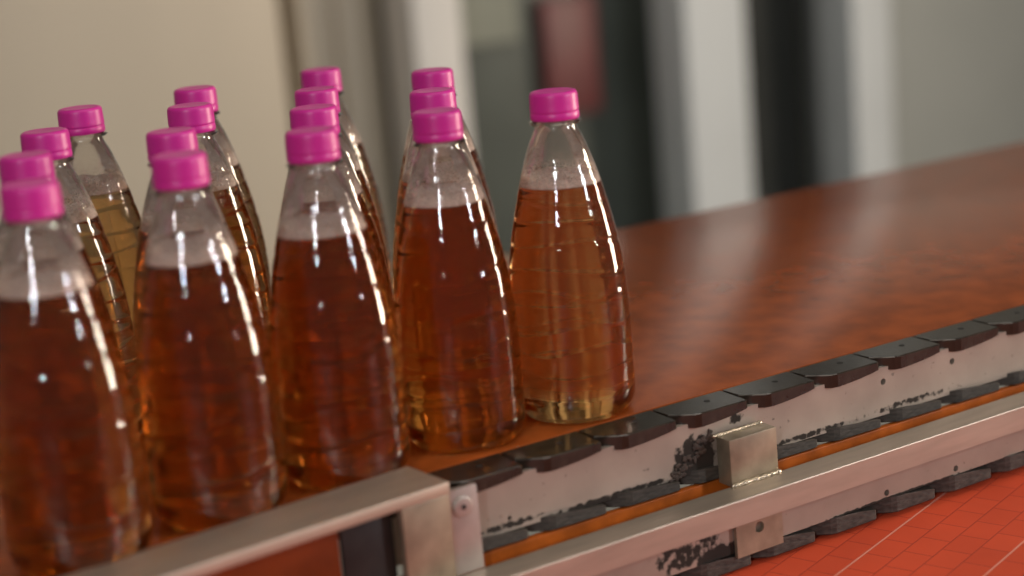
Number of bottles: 16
